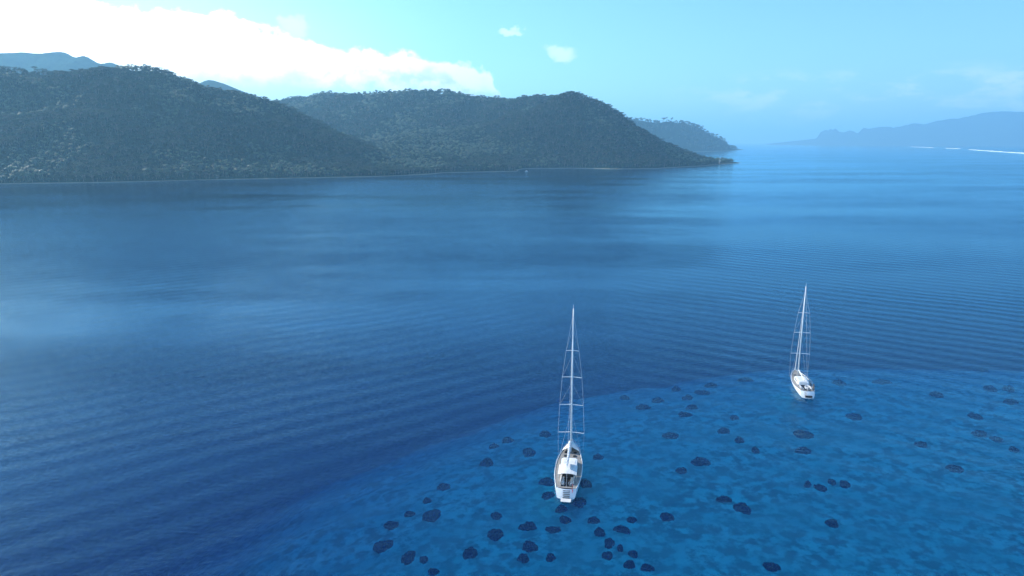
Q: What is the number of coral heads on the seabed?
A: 81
